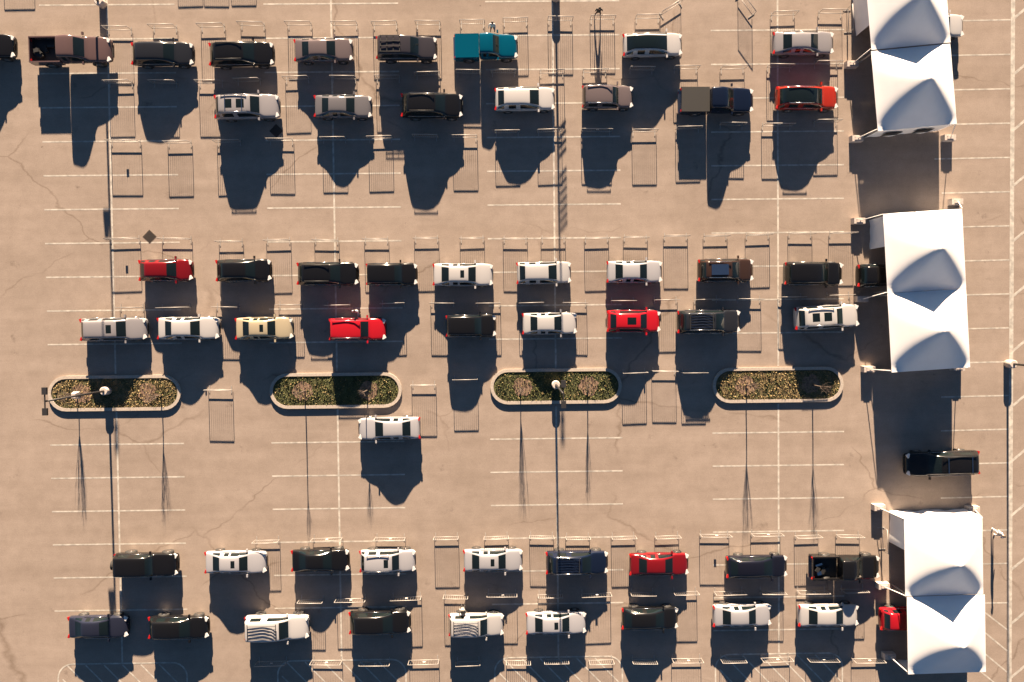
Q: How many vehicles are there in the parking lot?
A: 57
